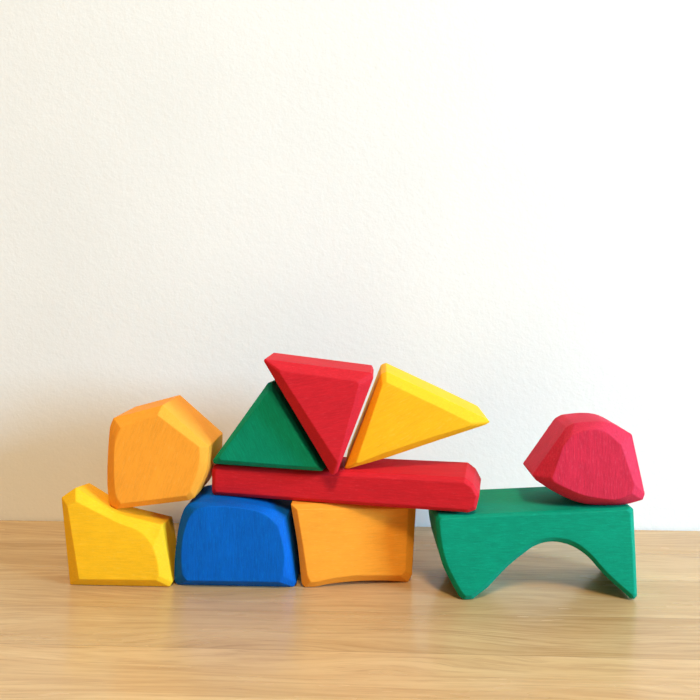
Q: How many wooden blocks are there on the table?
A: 10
